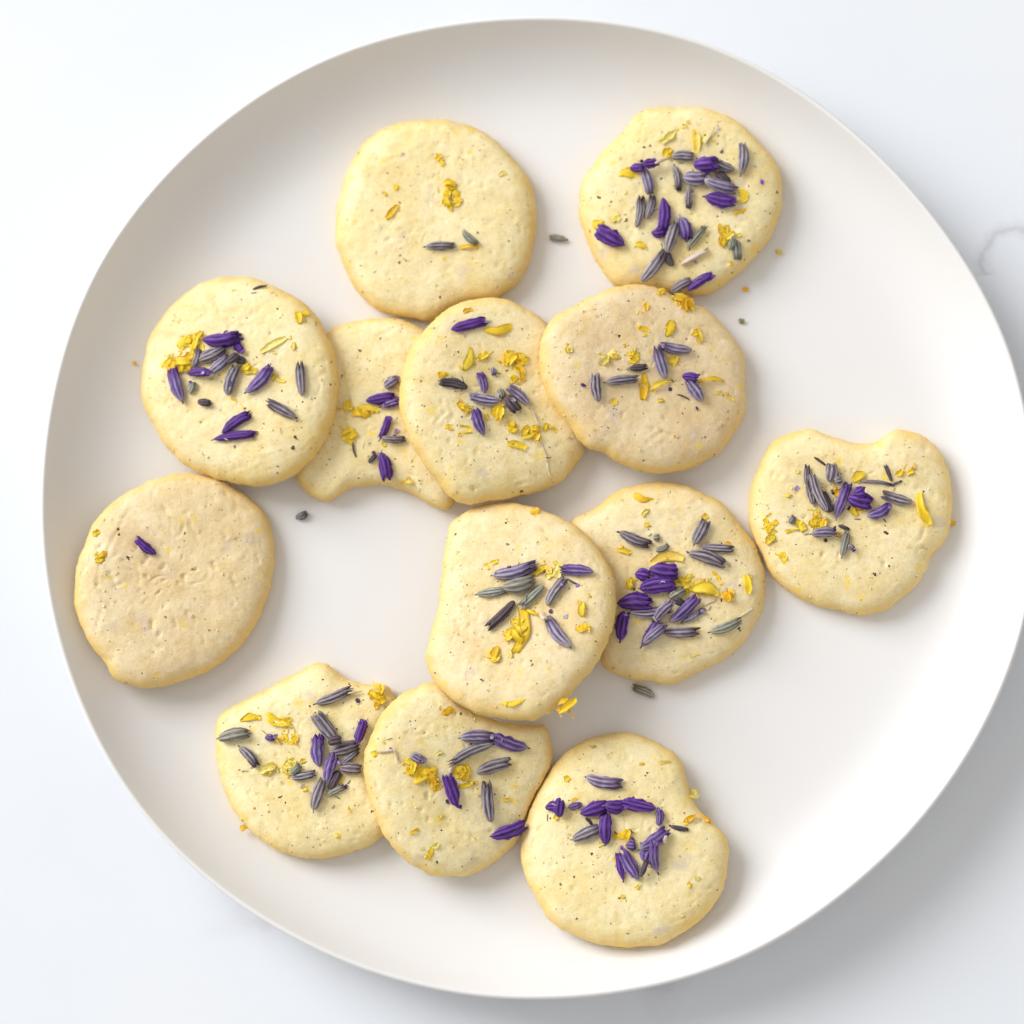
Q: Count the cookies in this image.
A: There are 13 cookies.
